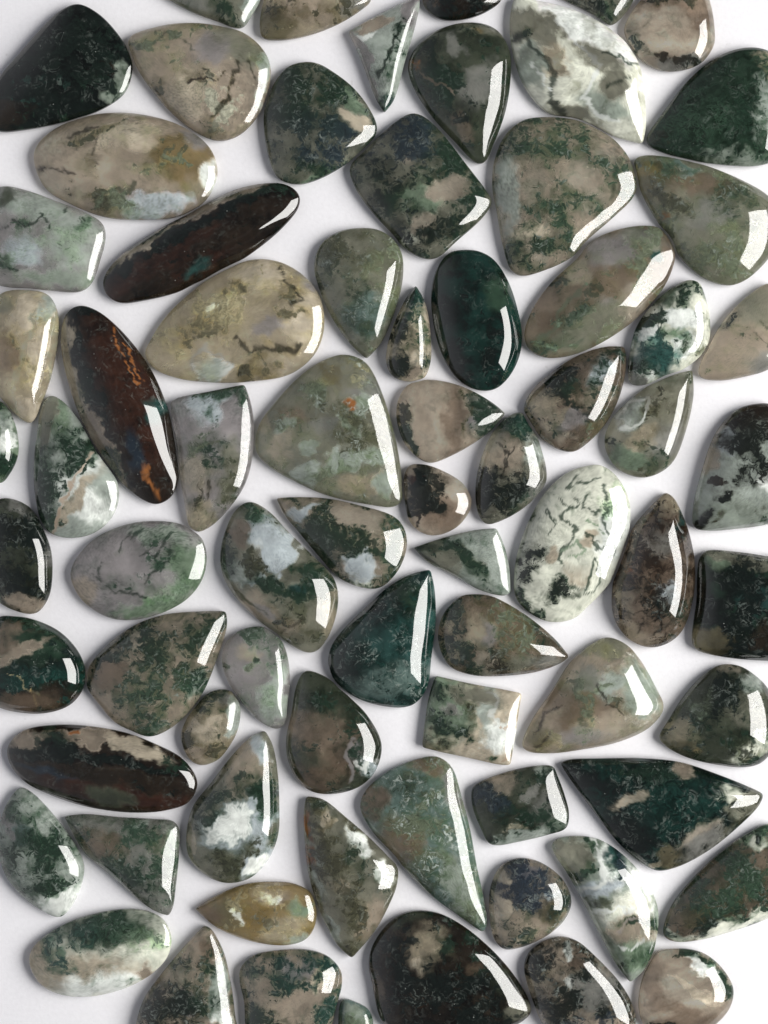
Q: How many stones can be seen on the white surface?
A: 74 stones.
